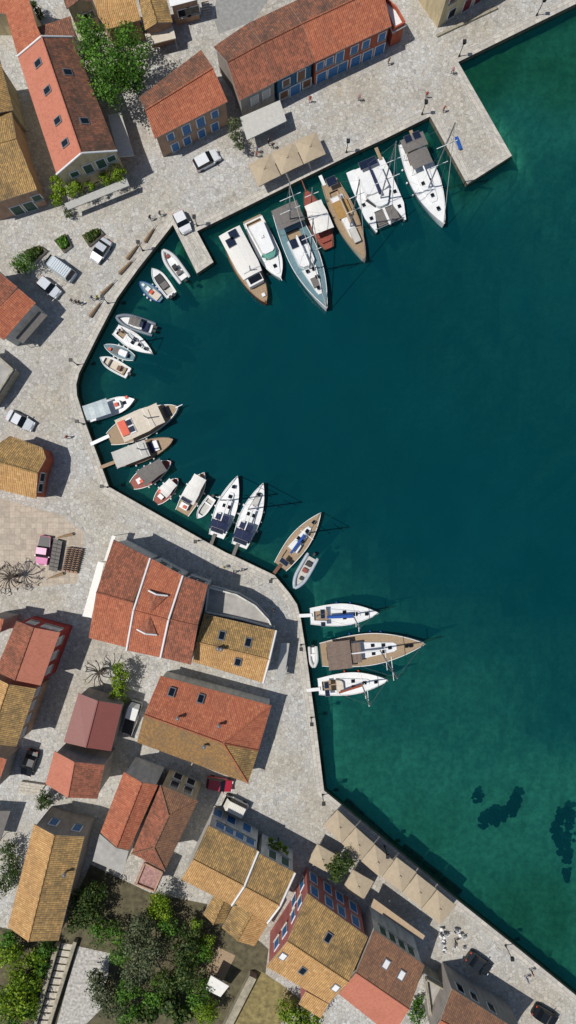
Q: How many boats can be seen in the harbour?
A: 29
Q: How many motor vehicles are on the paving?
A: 13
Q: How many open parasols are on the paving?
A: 11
